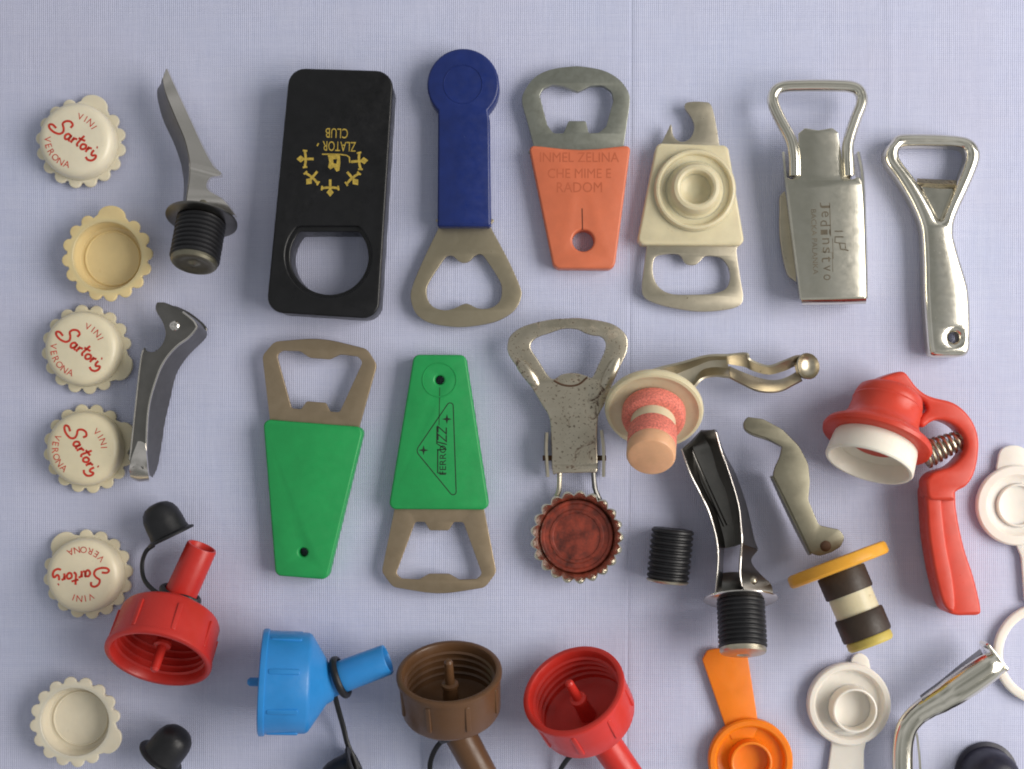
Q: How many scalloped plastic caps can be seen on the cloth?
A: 6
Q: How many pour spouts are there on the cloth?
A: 4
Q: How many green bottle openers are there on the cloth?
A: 2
